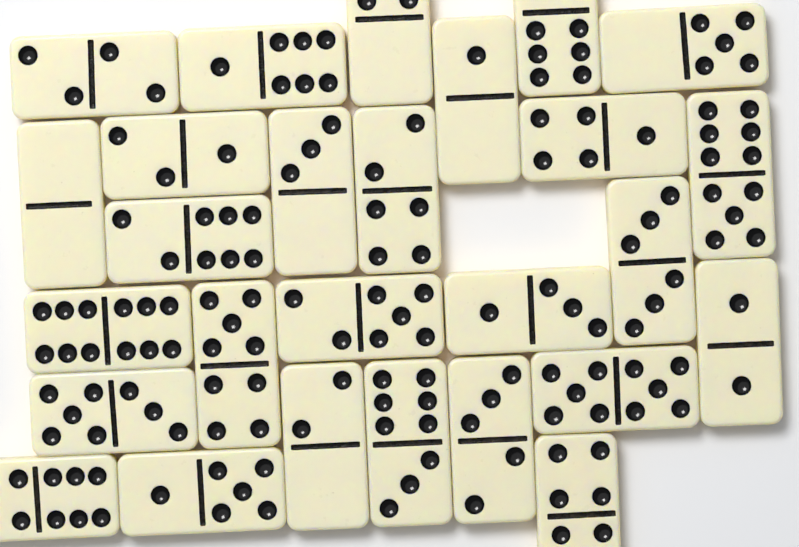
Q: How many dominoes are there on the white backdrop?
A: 27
